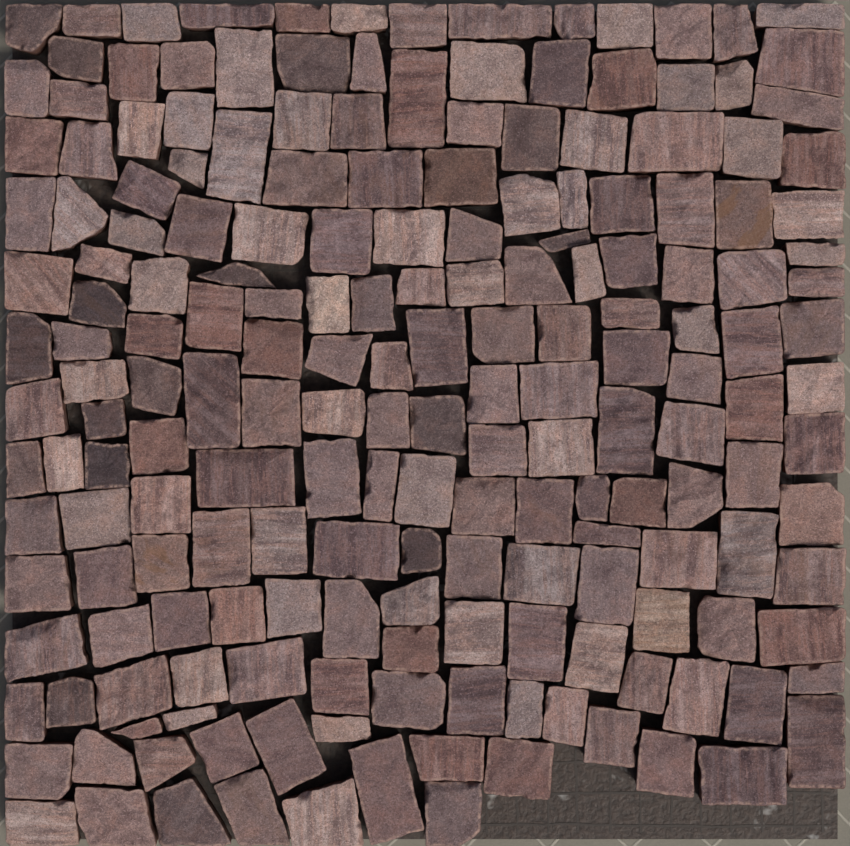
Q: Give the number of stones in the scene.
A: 194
